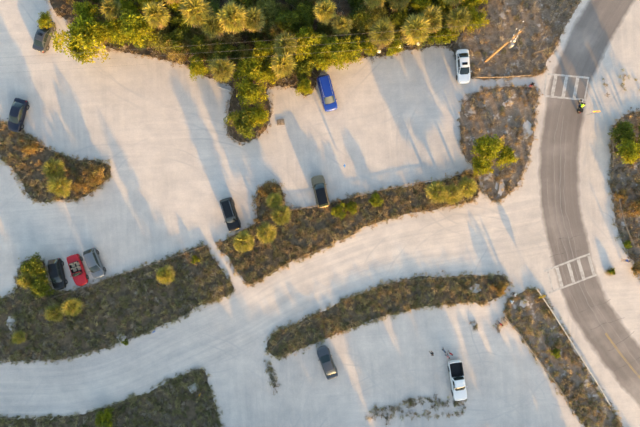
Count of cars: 11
